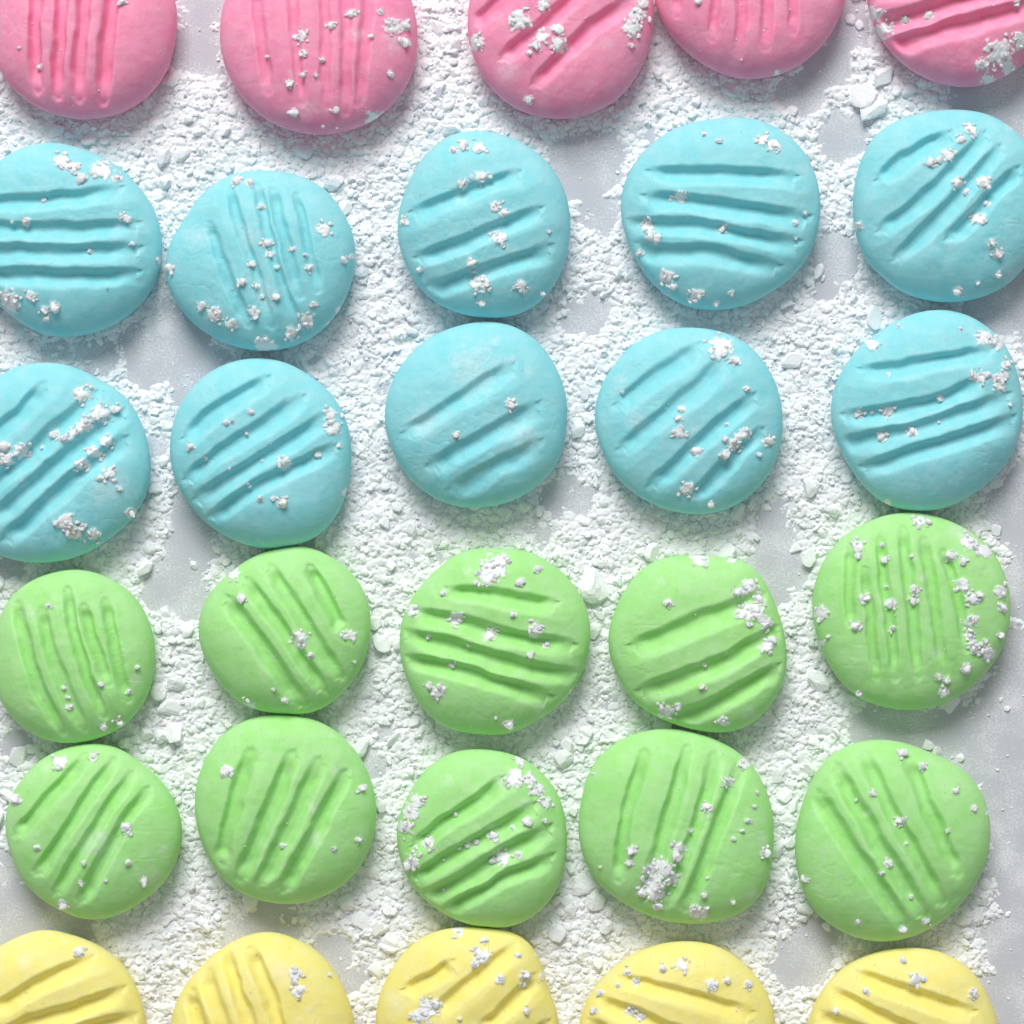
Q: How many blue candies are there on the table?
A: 10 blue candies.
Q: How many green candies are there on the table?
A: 10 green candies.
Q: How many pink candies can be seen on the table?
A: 5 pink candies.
